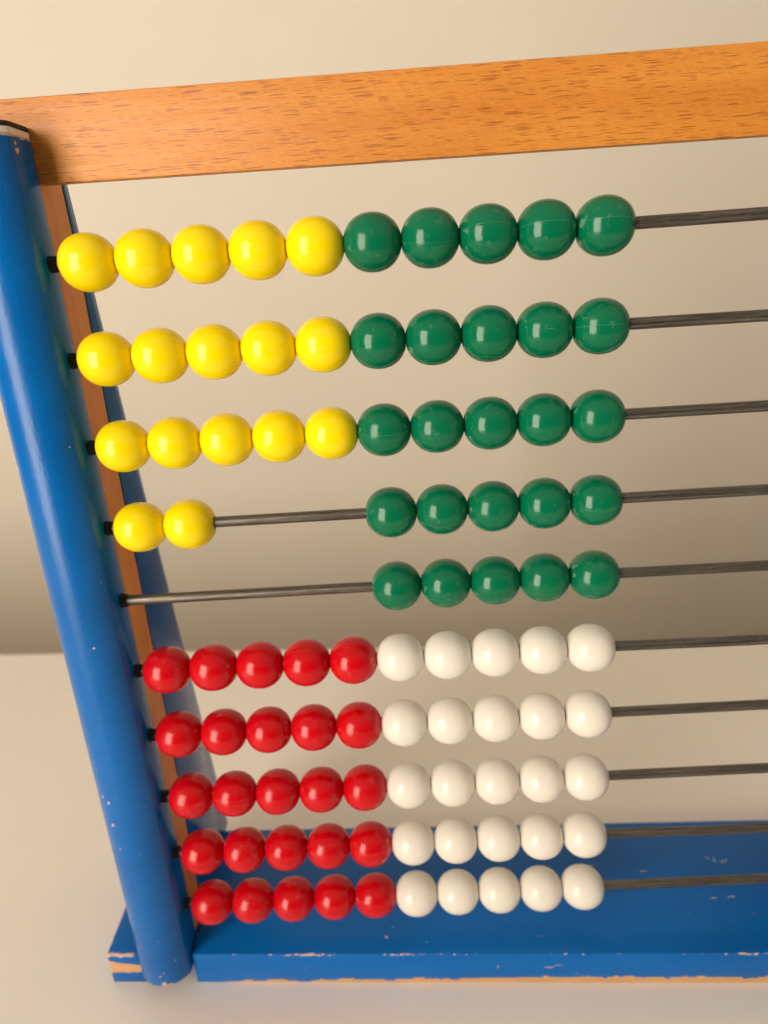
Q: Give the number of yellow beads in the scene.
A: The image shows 17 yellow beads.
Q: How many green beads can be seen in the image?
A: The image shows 25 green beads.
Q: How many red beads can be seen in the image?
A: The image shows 25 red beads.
